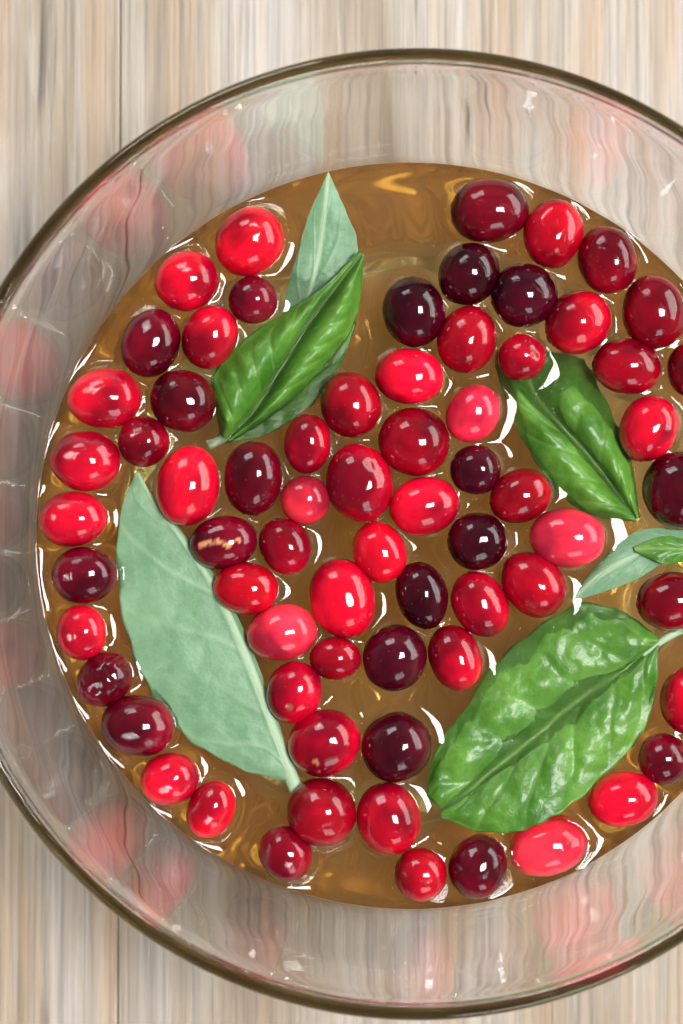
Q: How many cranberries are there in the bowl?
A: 69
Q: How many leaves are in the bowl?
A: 5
